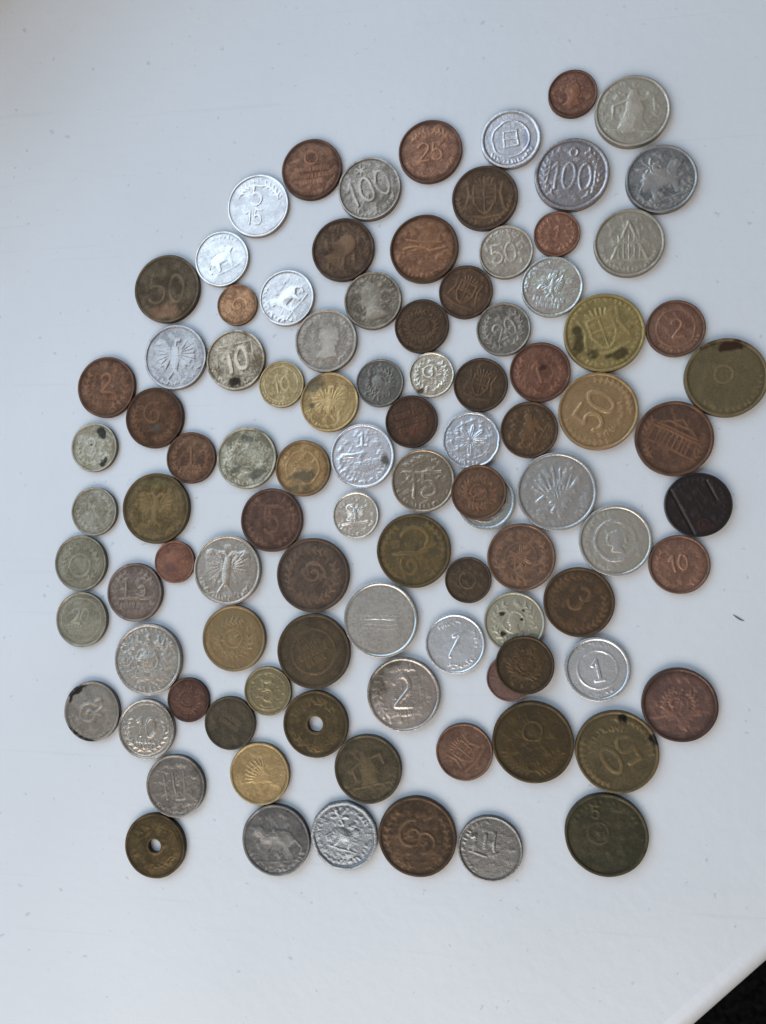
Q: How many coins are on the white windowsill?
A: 98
